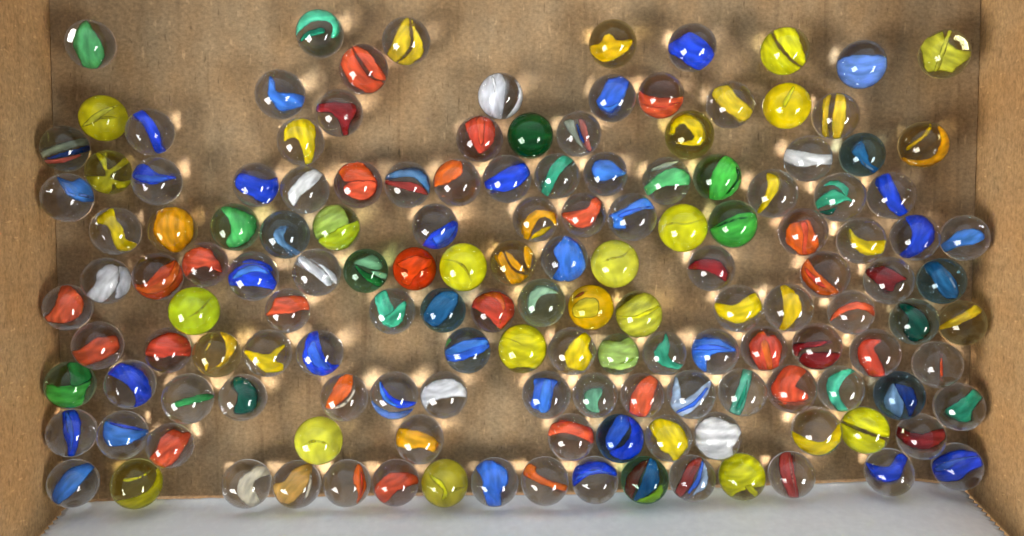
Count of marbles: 147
